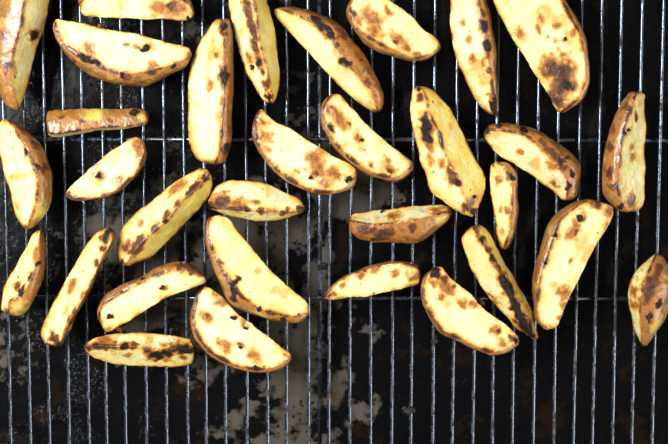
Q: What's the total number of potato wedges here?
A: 32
